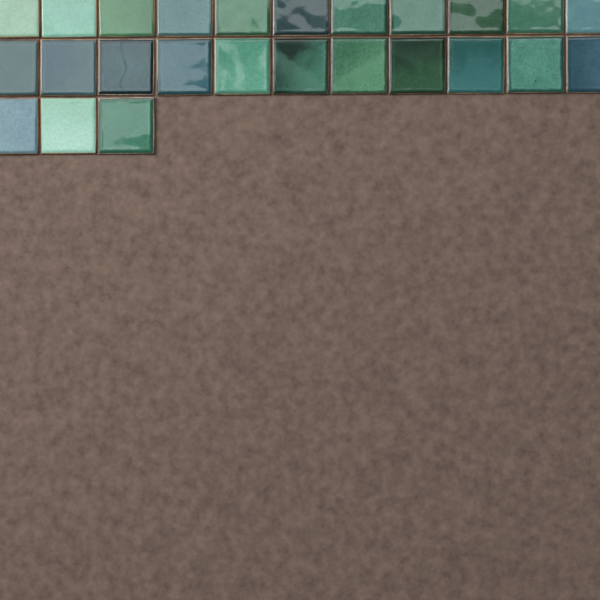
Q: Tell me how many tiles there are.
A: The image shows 25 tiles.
